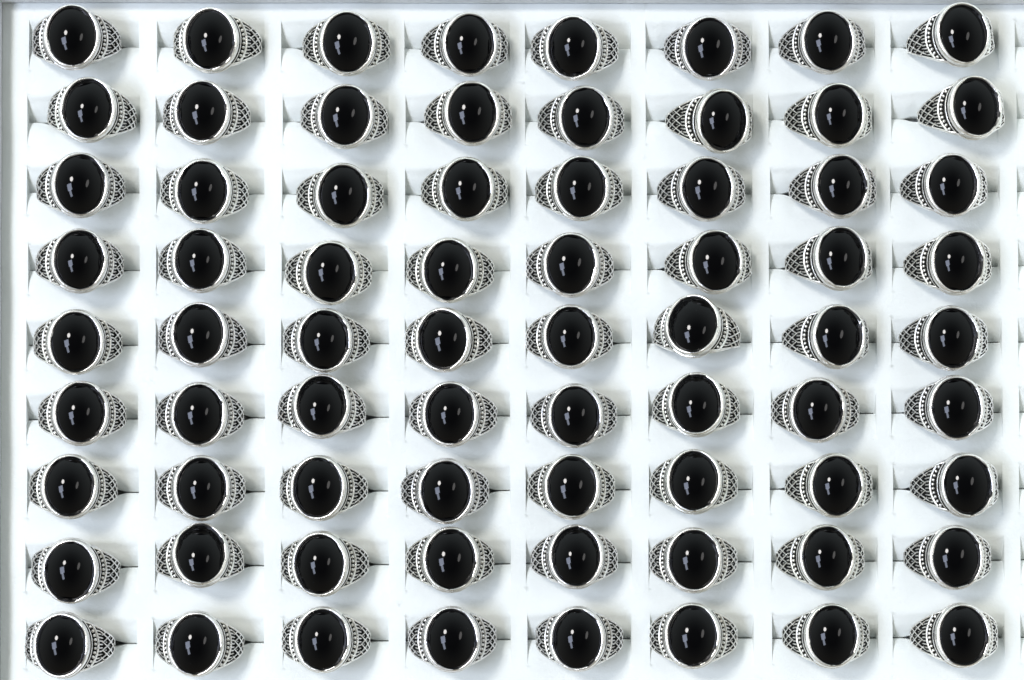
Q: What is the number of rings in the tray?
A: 72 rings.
